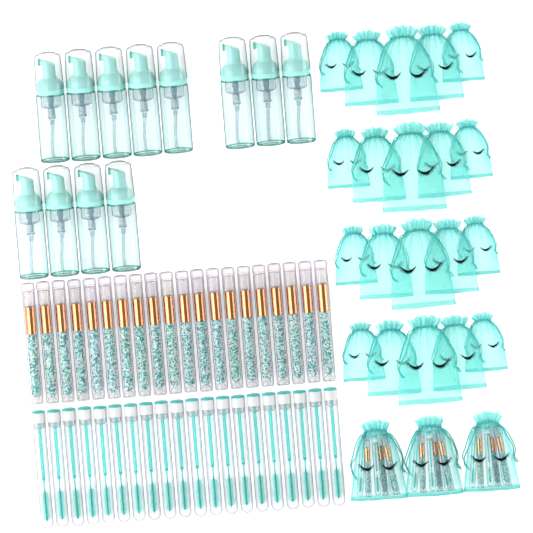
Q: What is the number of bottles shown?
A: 12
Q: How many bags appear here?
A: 23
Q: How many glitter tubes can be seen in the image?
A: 29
